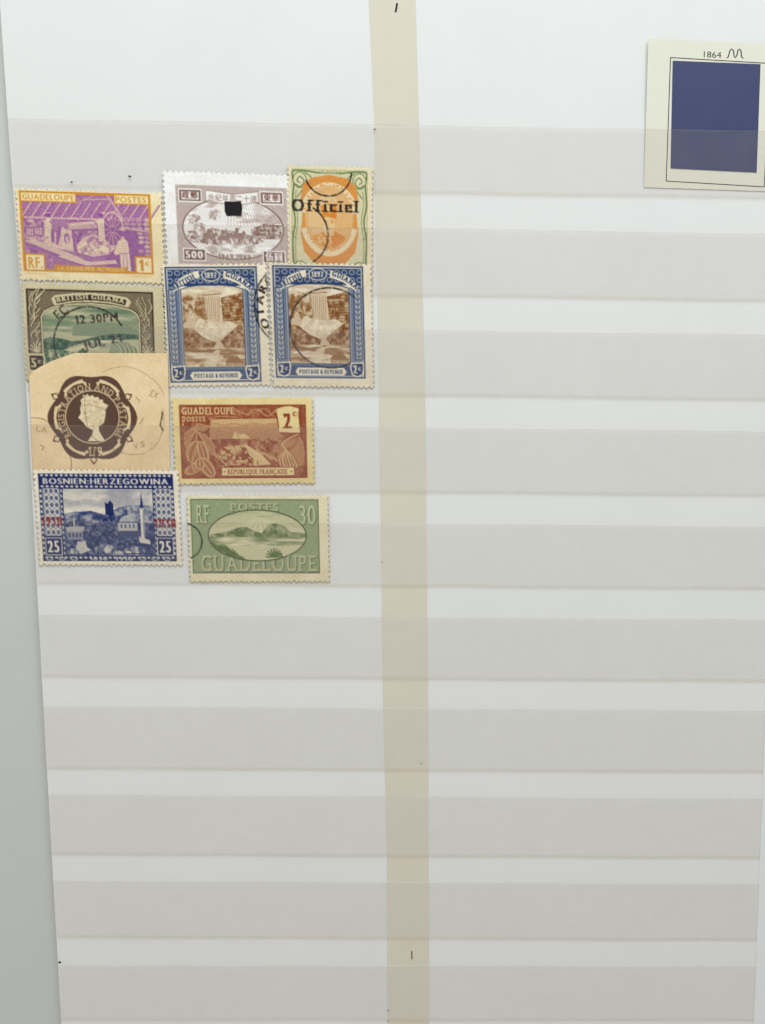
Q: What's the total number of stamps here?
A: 10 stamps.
